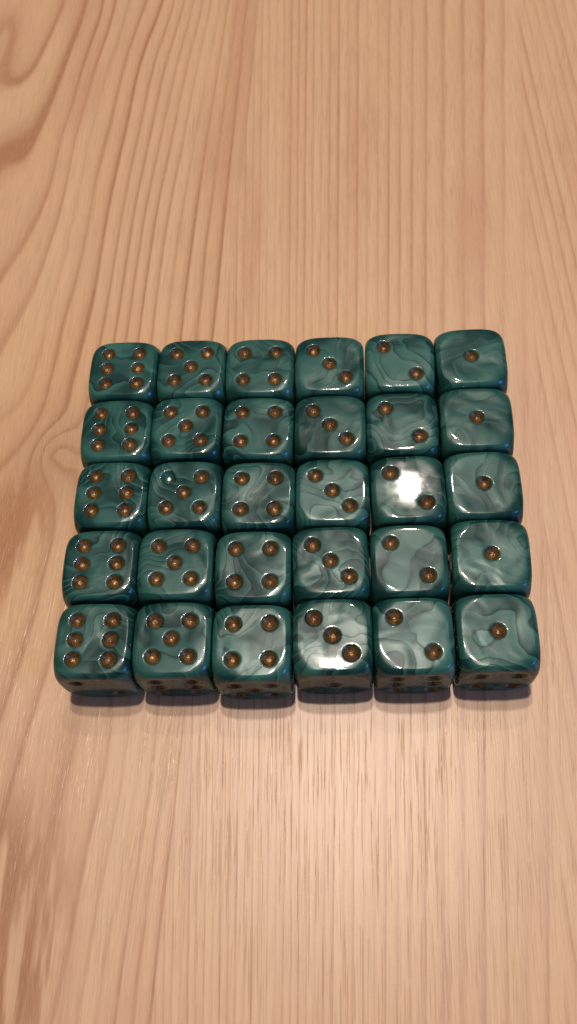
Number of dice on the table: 30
